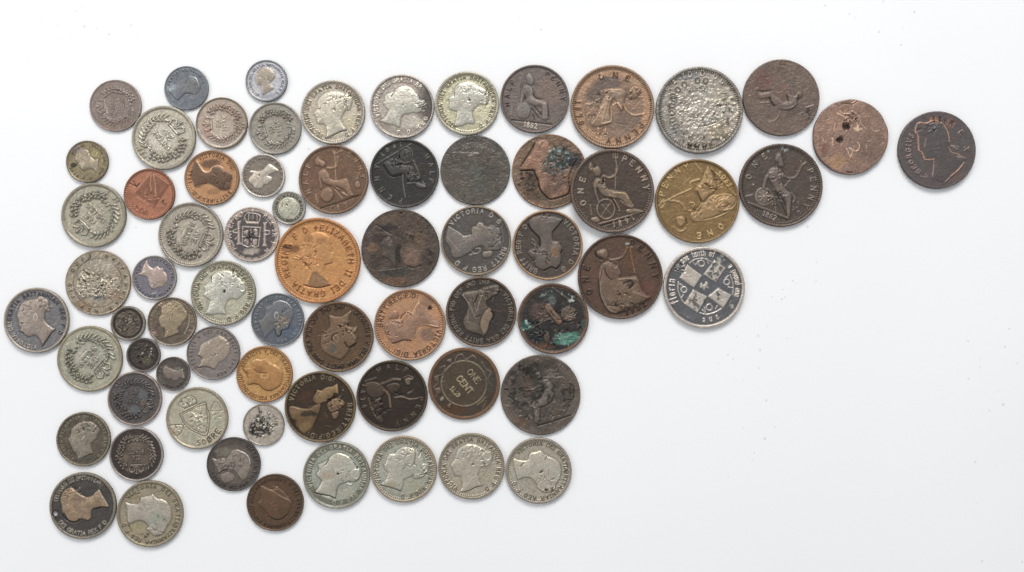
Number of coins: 69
